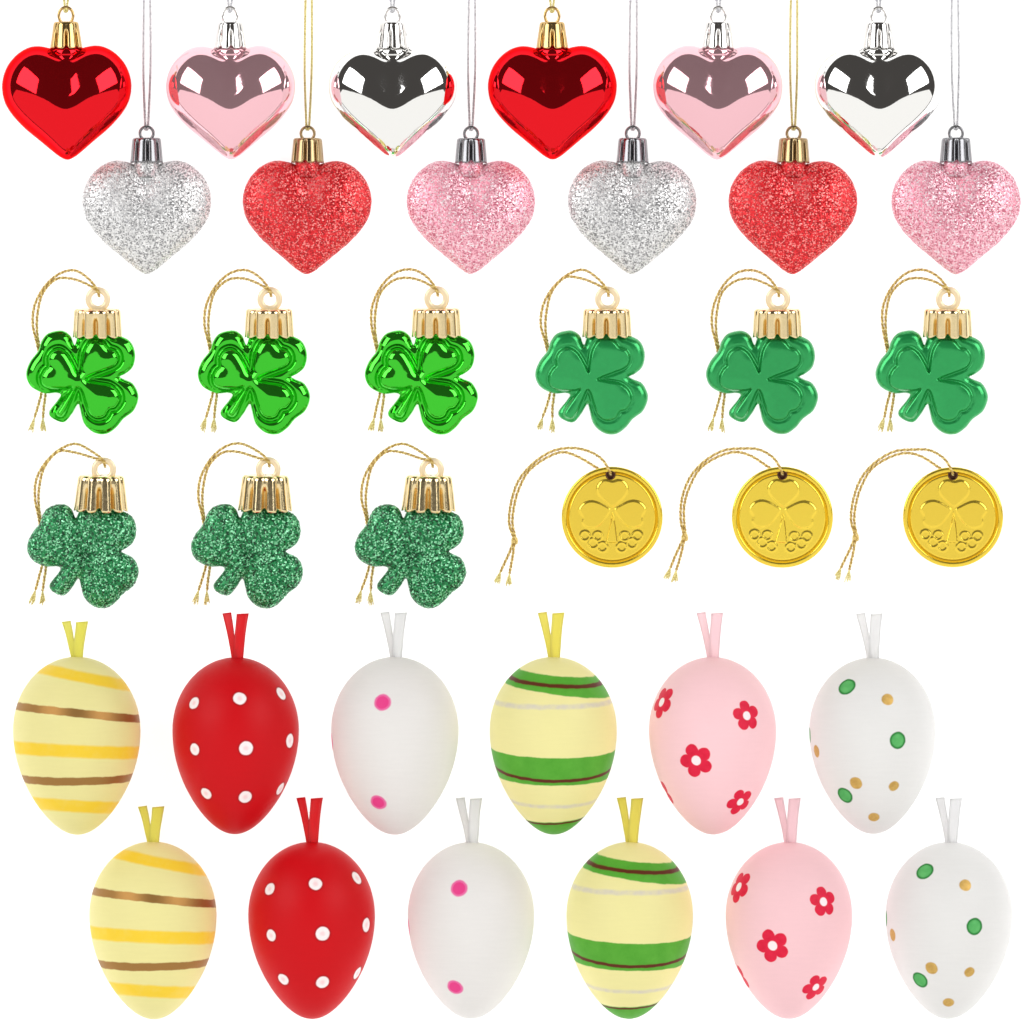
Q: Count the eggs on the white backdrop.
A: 12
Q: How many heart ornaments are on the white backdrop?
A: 12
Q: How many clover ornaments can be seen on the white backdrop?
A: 9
